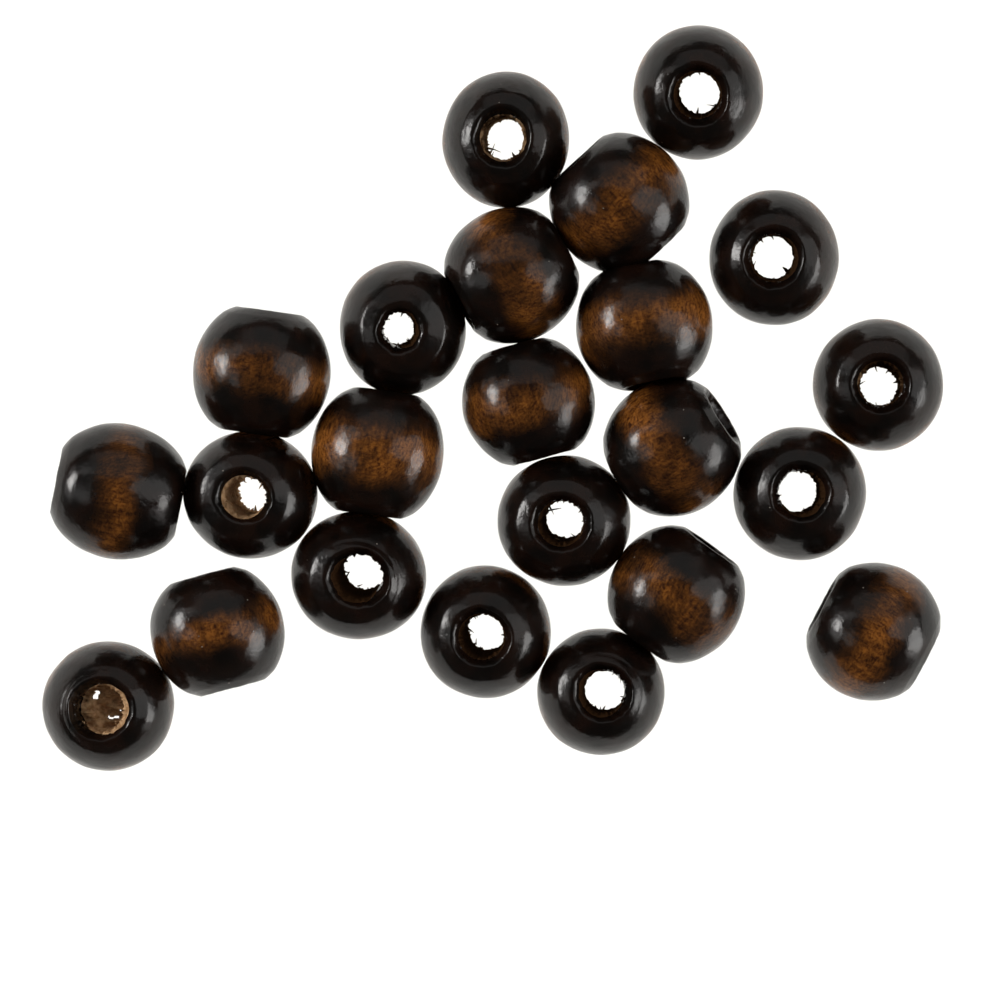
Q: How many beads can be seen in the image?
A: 23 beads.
